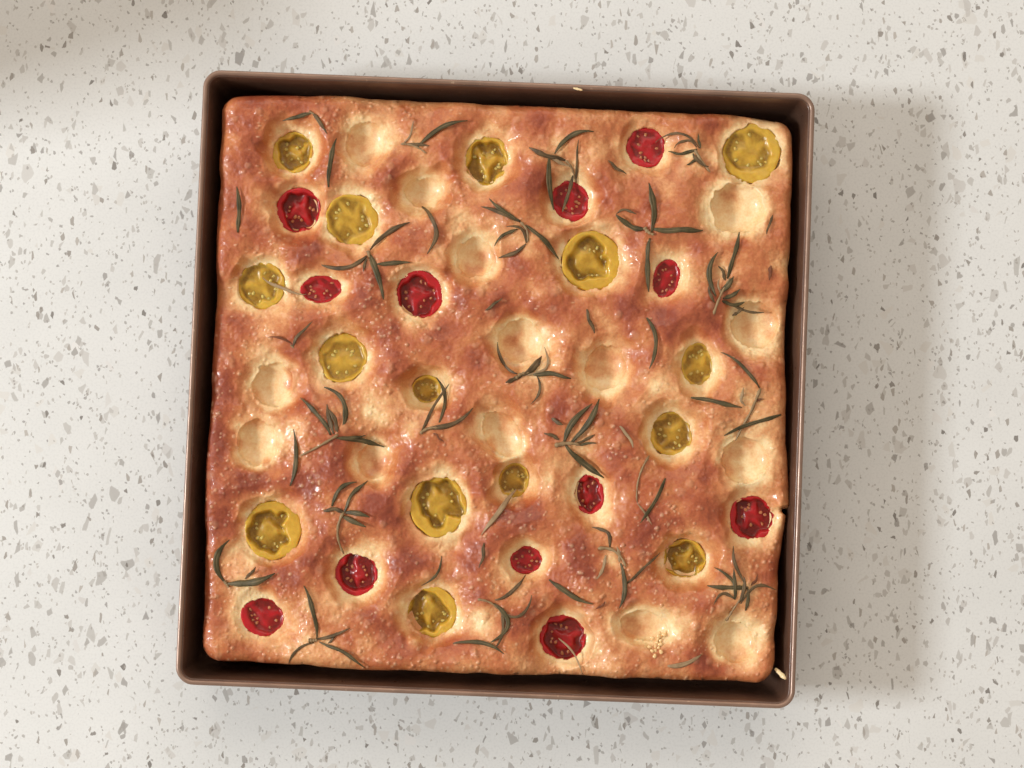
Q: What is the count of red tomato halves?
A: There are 12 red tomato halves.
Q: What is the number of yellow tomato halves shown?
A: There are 15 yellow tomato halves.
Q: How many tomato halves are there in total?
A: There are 27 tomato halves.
